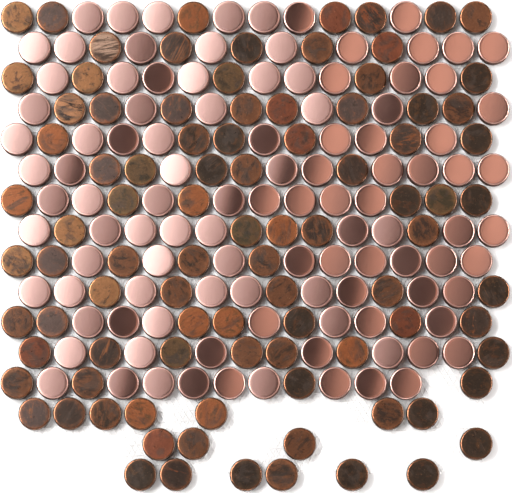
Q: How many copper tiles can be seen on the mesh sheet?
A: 106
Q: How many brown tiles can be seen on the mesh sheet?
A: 92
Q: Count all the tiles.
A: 198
